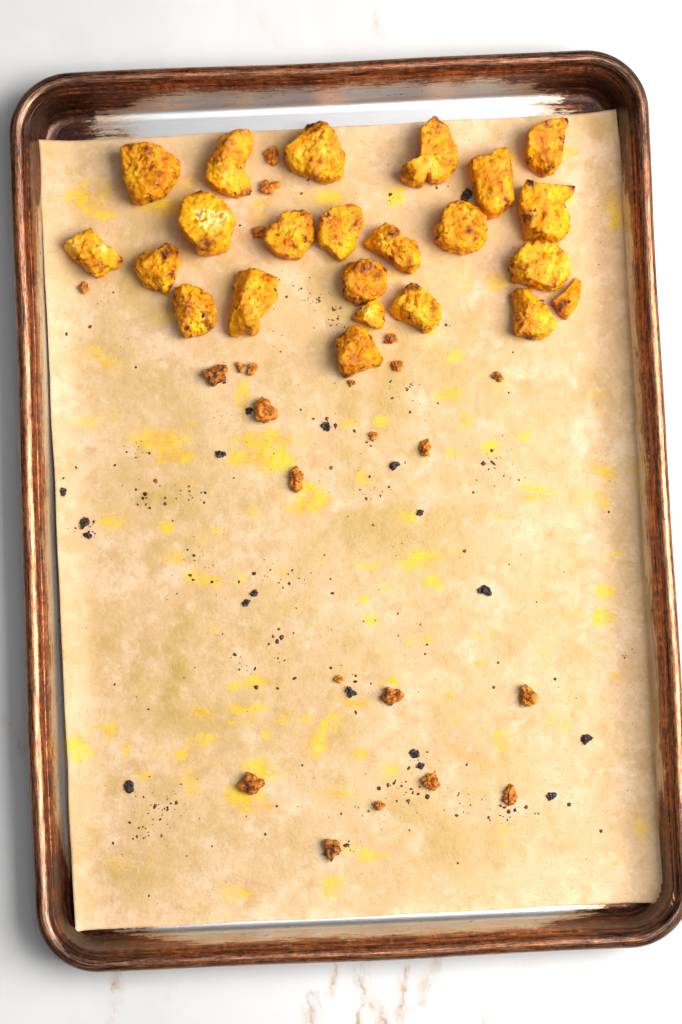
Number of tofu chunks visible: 23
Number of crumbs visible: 23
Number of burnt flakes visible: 18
